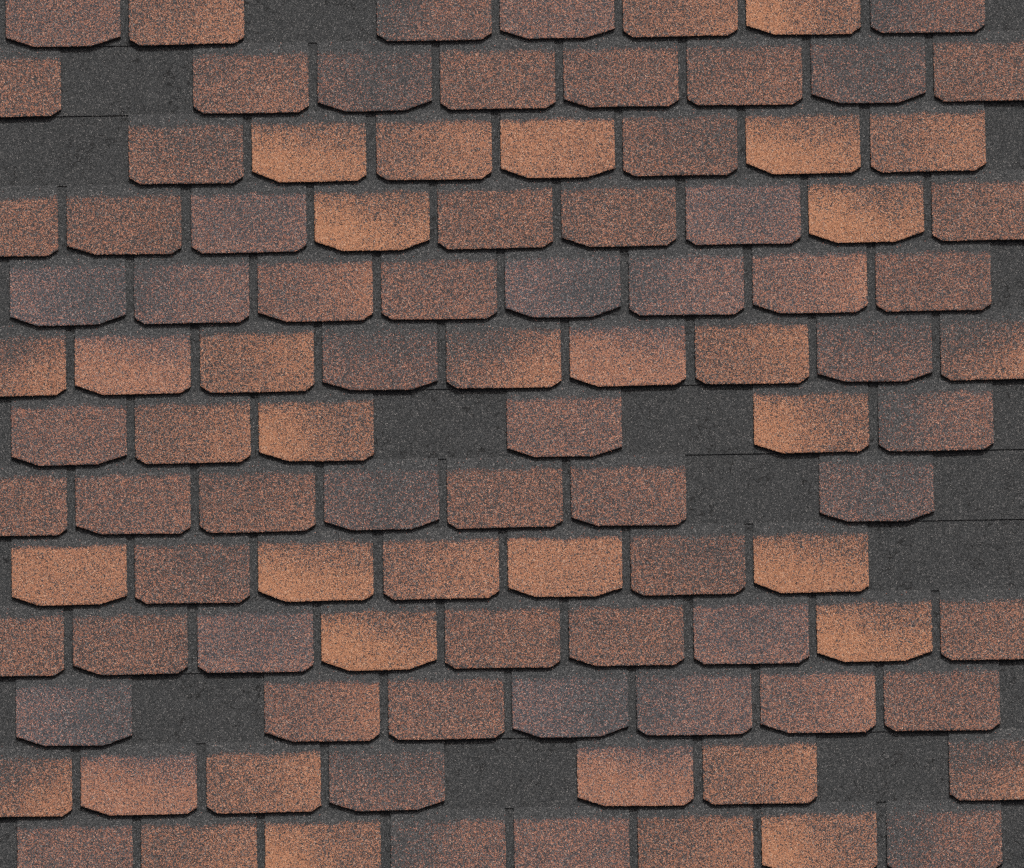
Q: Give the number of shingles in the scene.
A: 99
